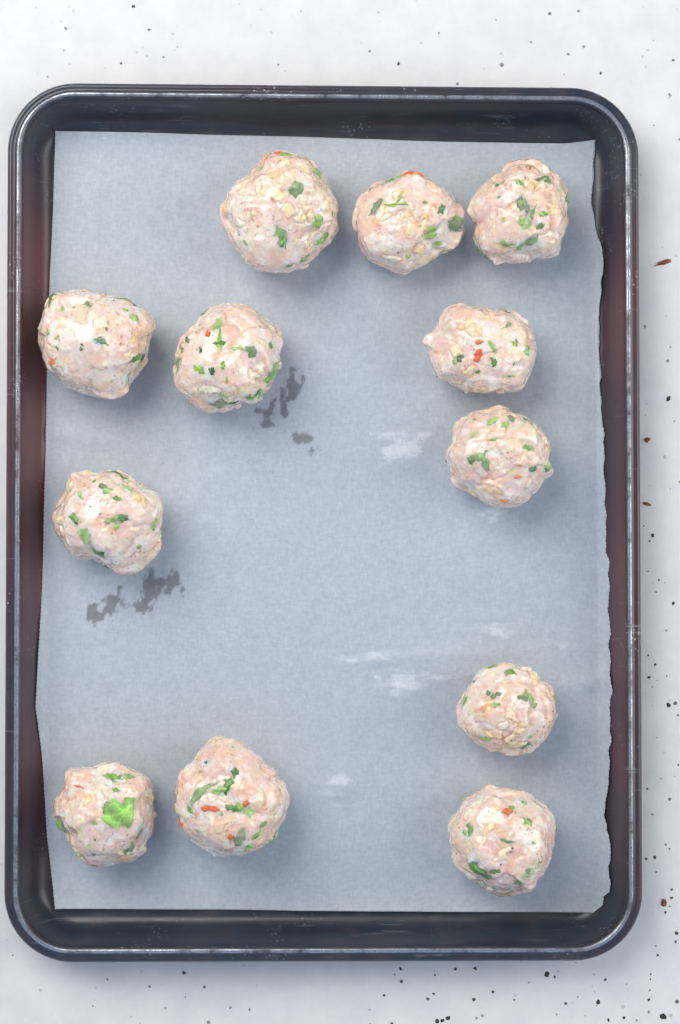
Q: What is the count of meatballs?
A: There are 12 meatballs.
